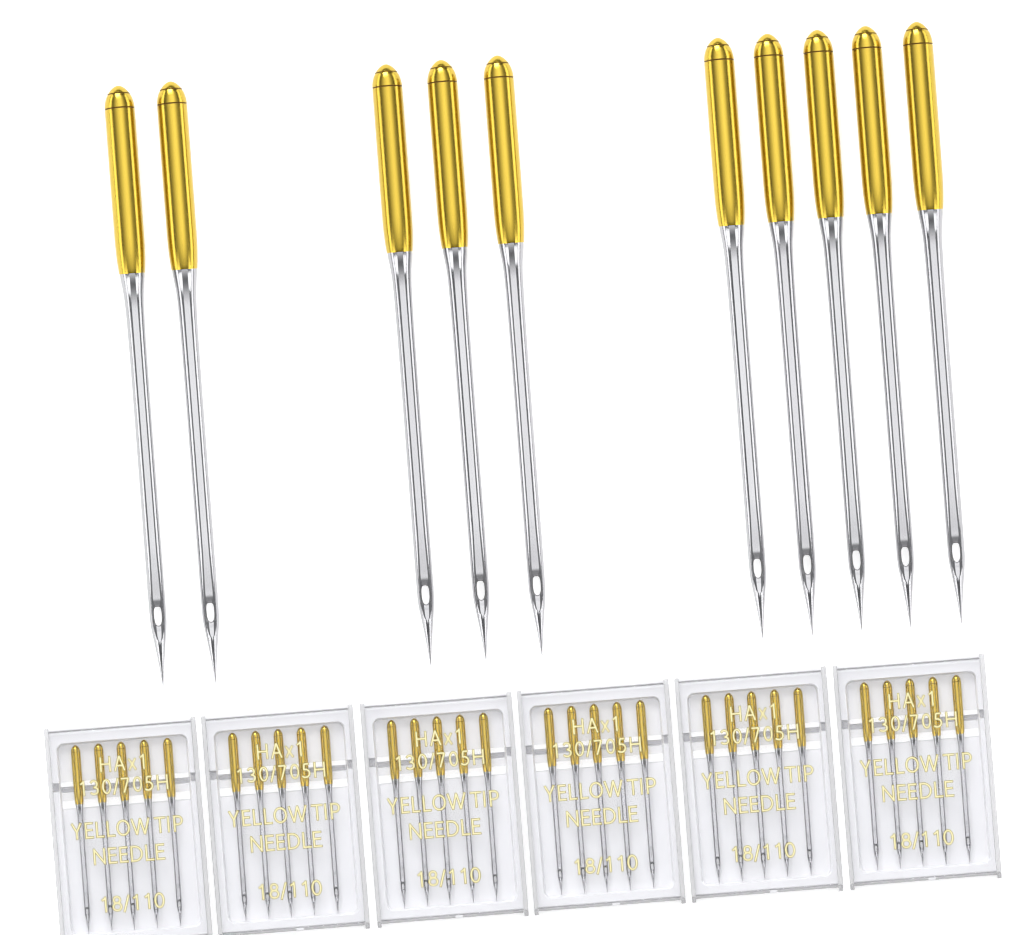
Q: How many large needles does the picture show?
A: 10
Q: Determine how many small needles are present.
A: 30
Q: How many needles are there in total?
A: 40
